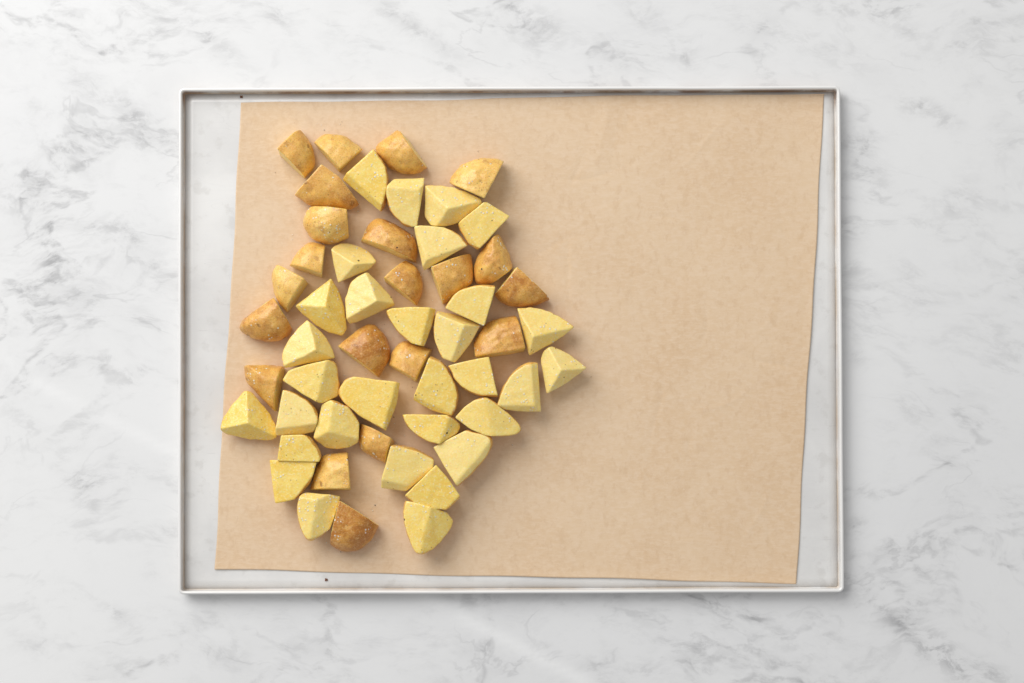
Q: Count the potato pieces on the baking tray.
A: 52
